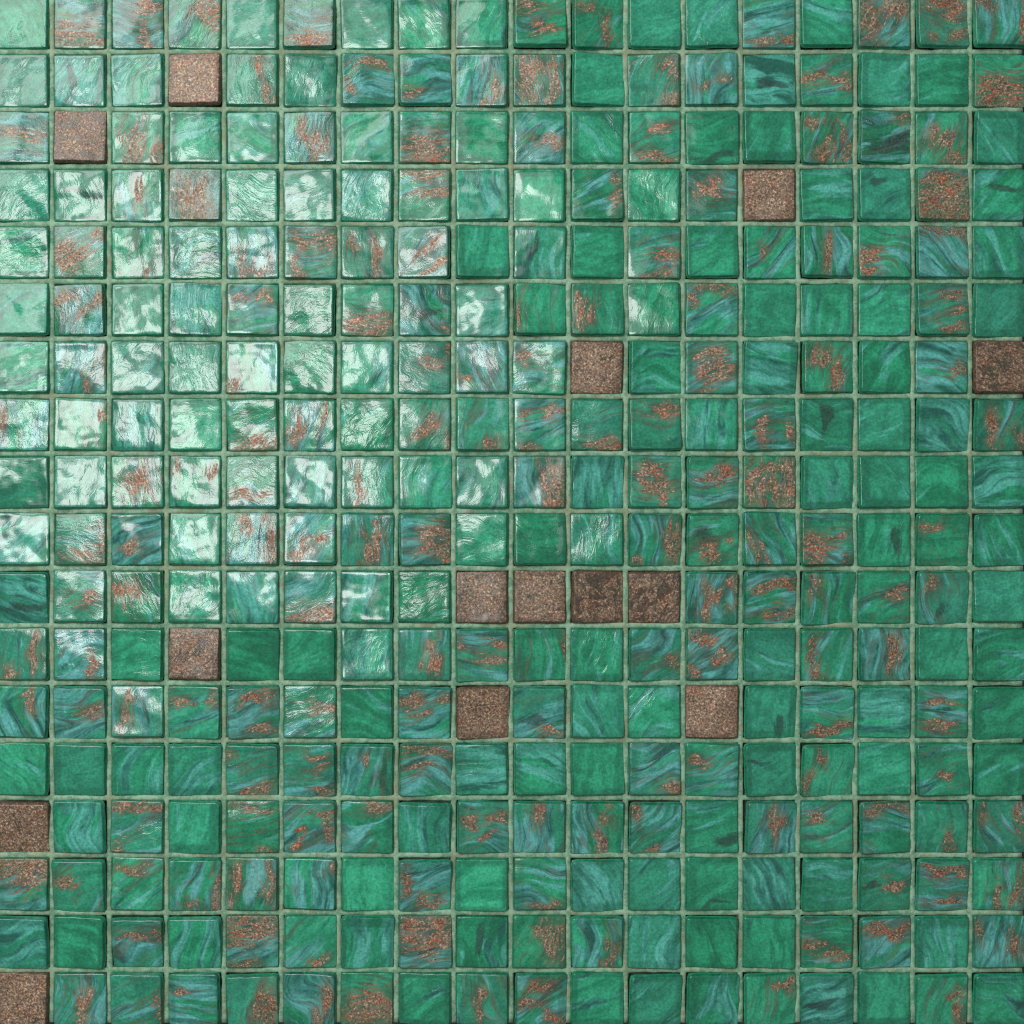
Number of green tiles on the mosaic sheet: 141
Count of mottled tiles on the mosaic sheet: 169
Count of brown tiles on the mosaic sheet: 14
